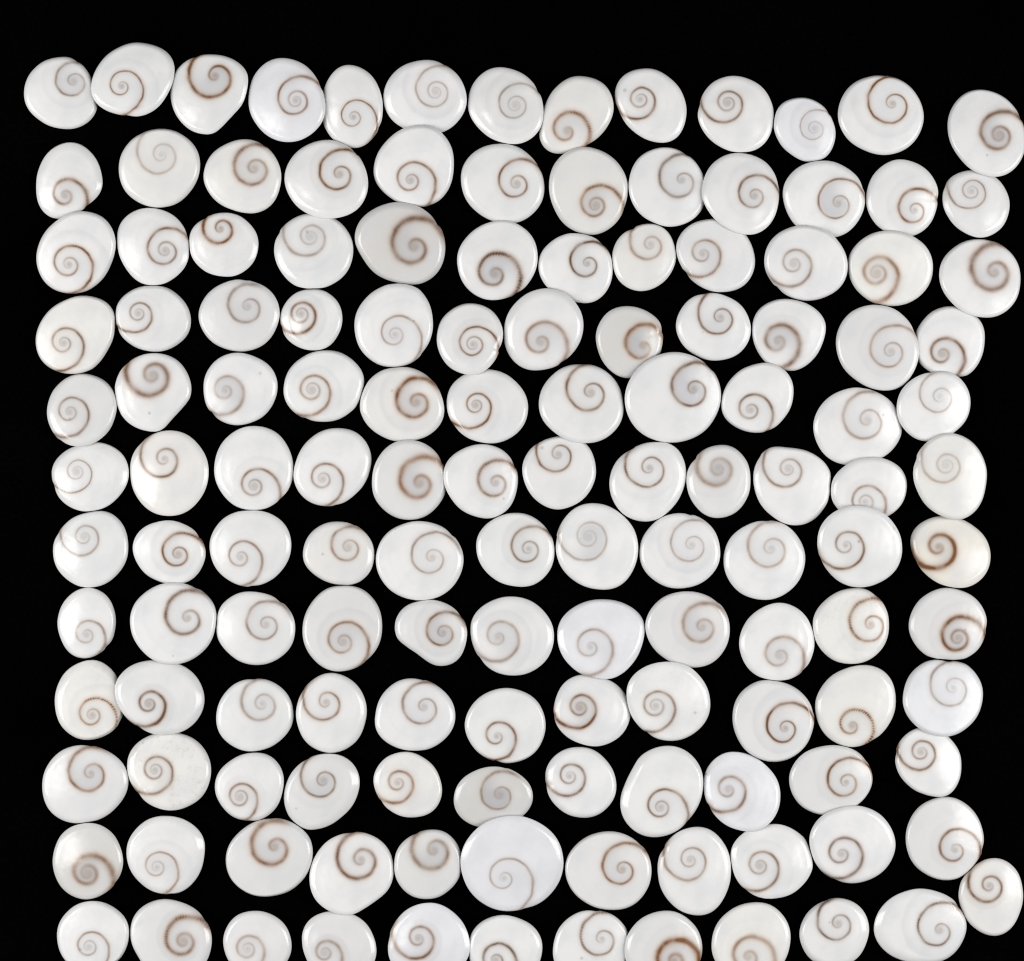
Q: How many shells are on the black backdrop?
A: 139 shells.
